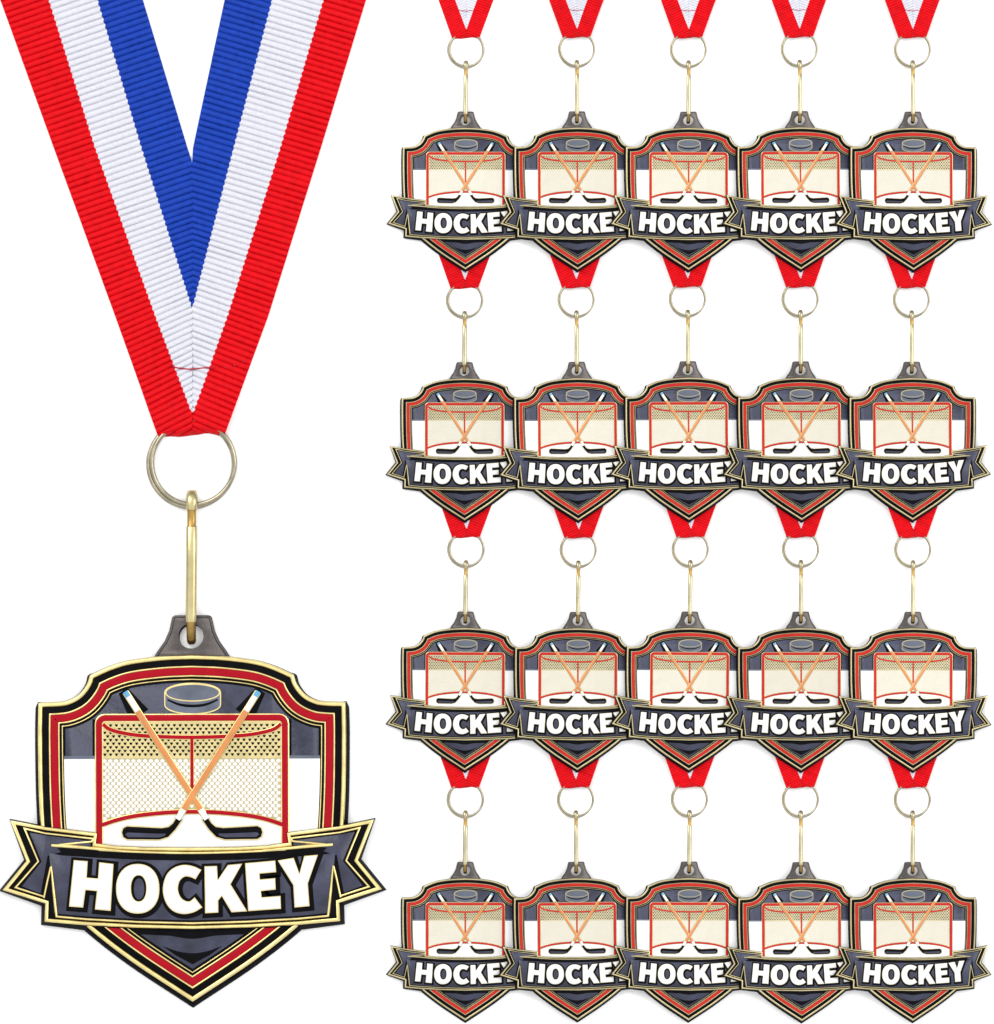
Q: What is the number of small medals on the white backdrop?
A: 20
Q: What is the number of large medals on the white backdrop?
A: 1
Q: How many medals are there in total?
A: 21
